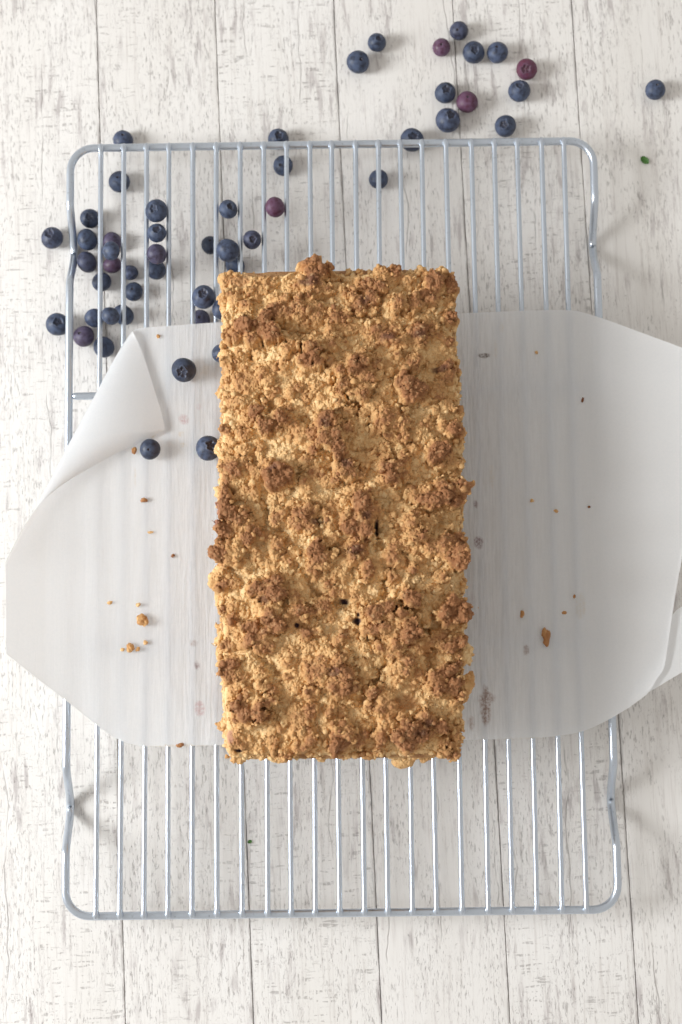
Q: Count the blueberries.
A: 52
